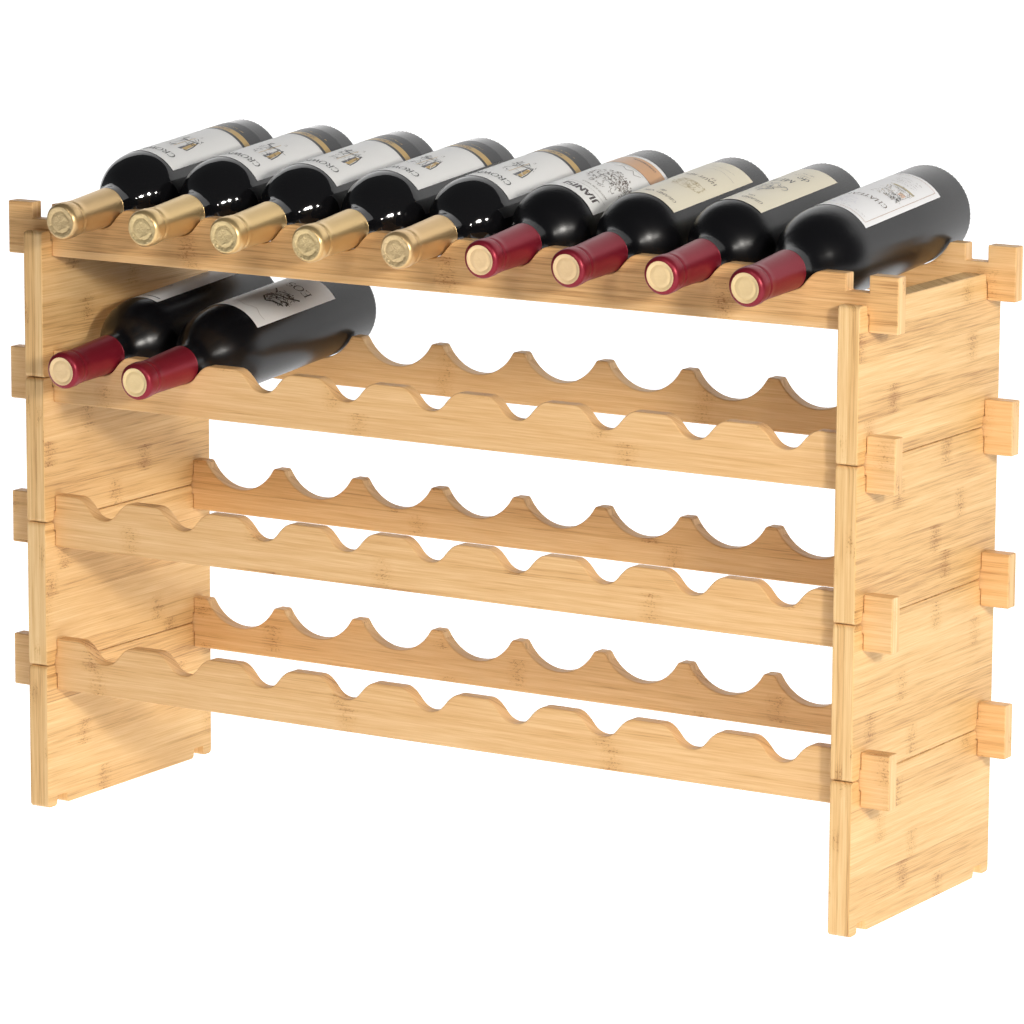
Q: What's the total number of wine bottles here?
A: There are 11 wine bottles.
